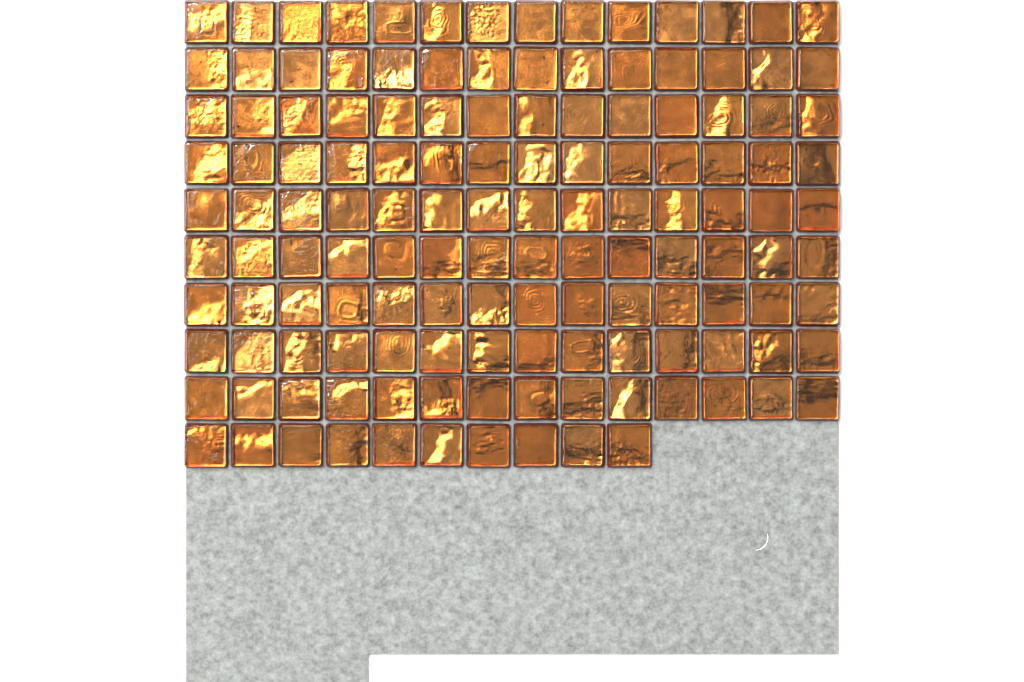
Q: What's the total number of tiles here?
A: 136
